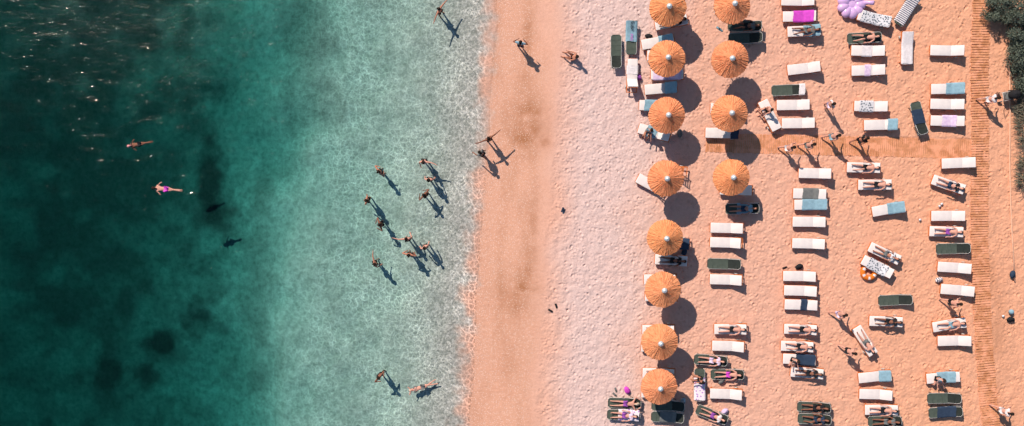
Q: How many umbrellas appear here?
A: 12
